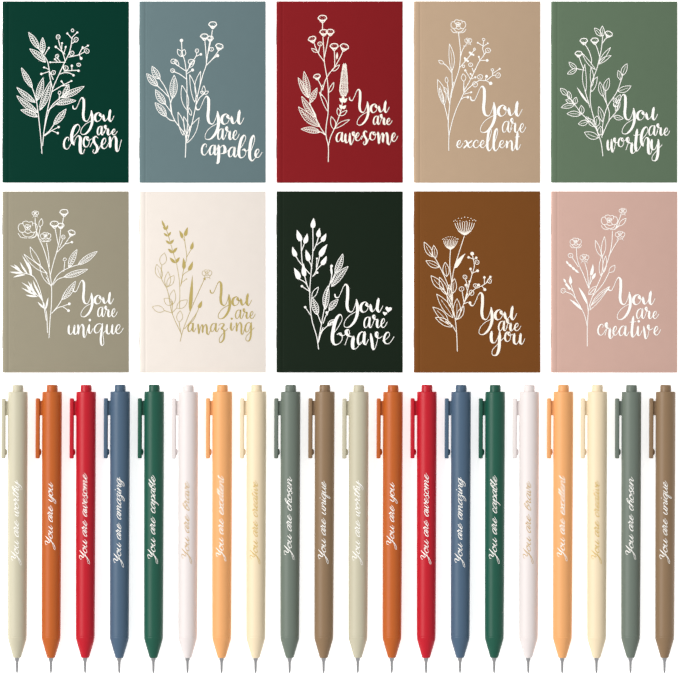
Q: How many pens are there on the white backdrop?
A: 20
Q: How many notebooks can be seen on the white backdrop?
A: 10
